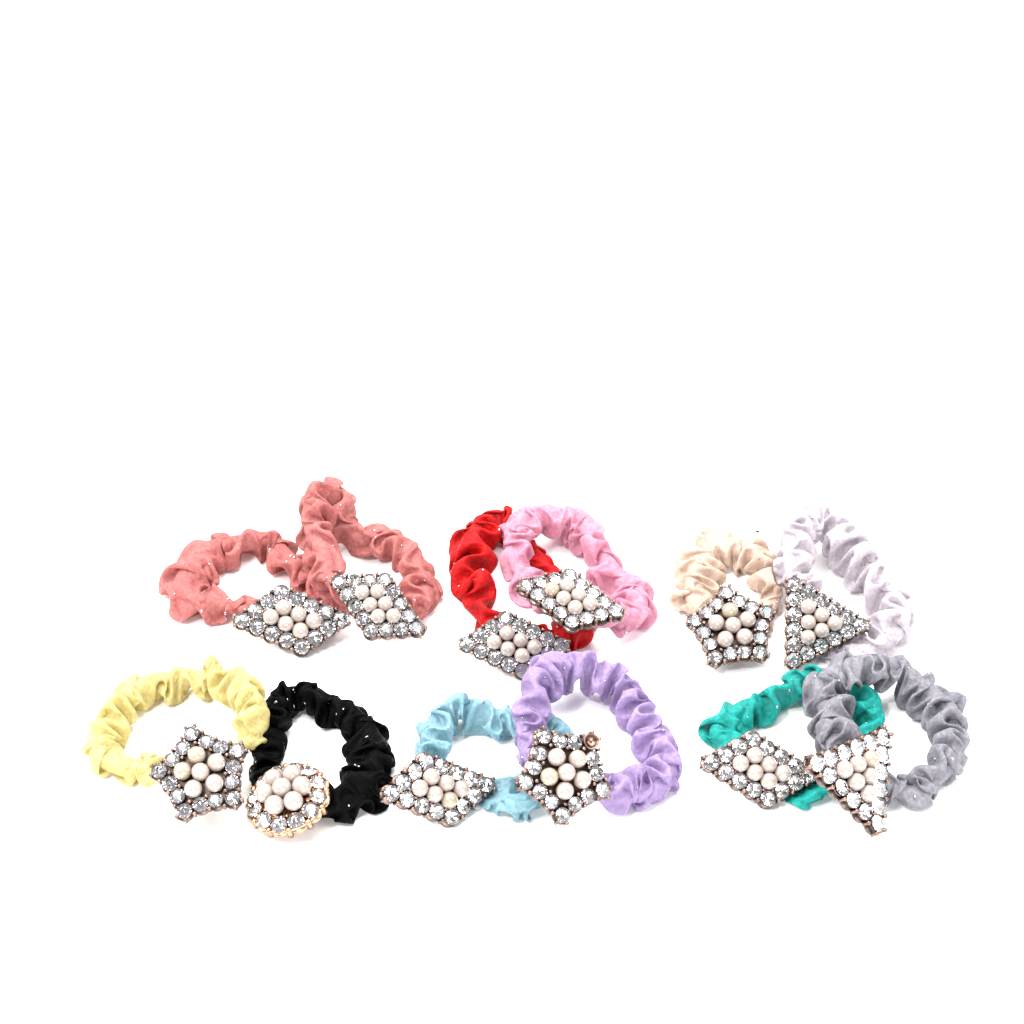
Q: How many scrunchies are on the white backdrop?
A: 12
